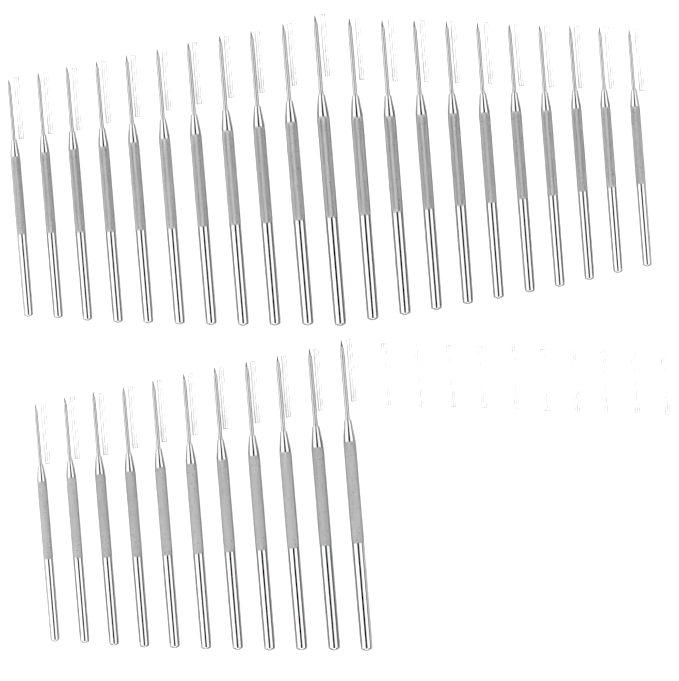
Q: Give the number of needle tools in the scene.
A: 32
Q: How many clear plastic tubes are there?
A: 42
